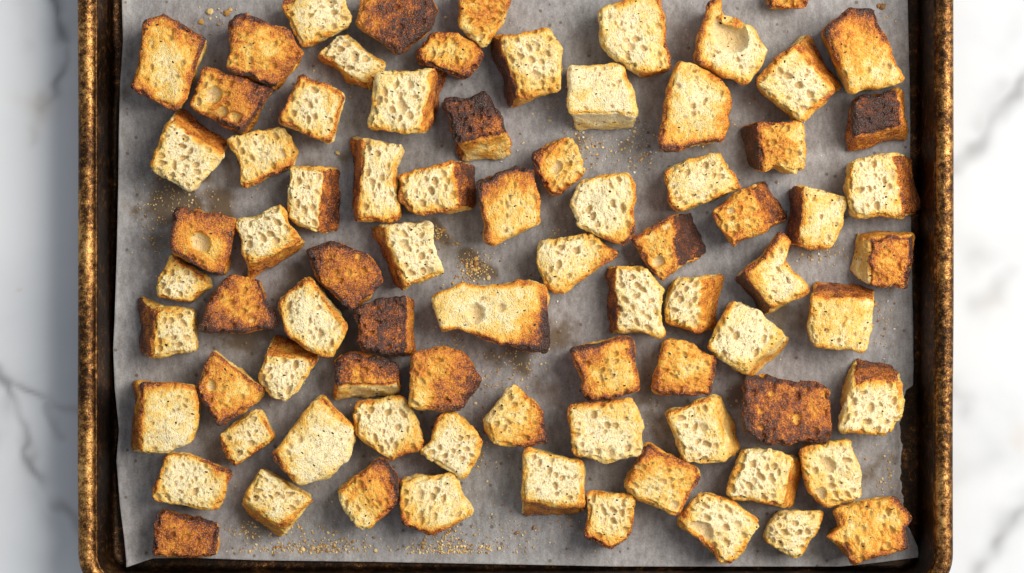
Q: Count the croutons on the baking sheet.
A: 80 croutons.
